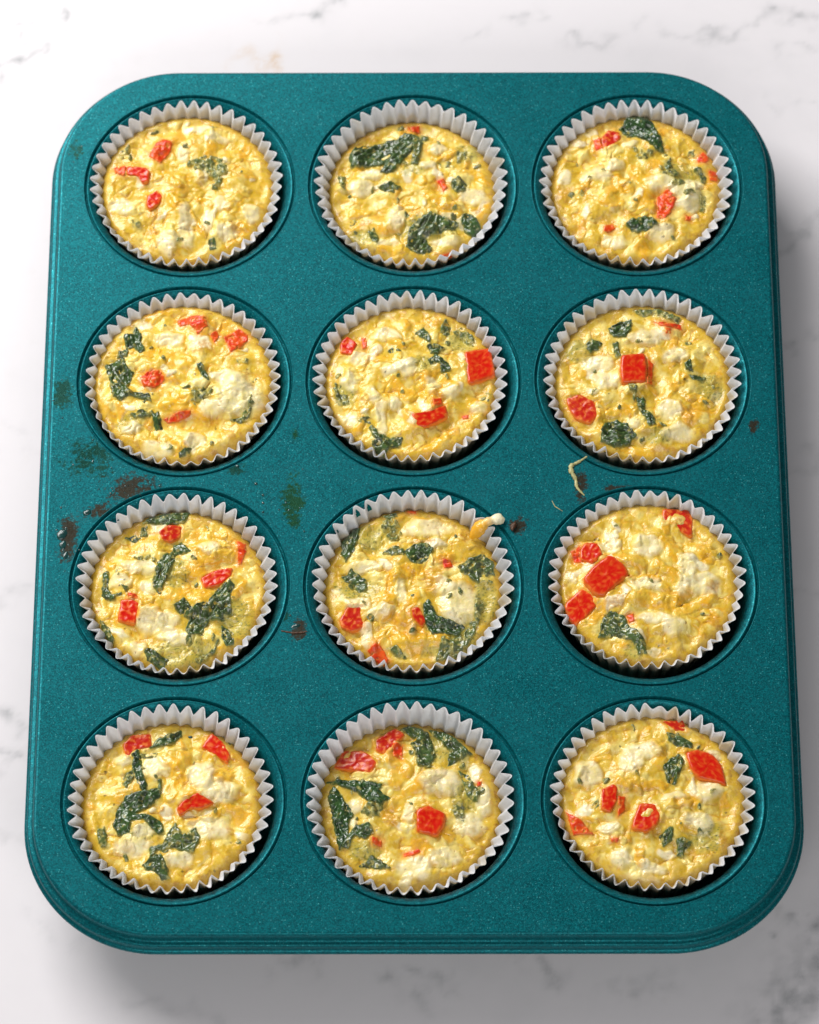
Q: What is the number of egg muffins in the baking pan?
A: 12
